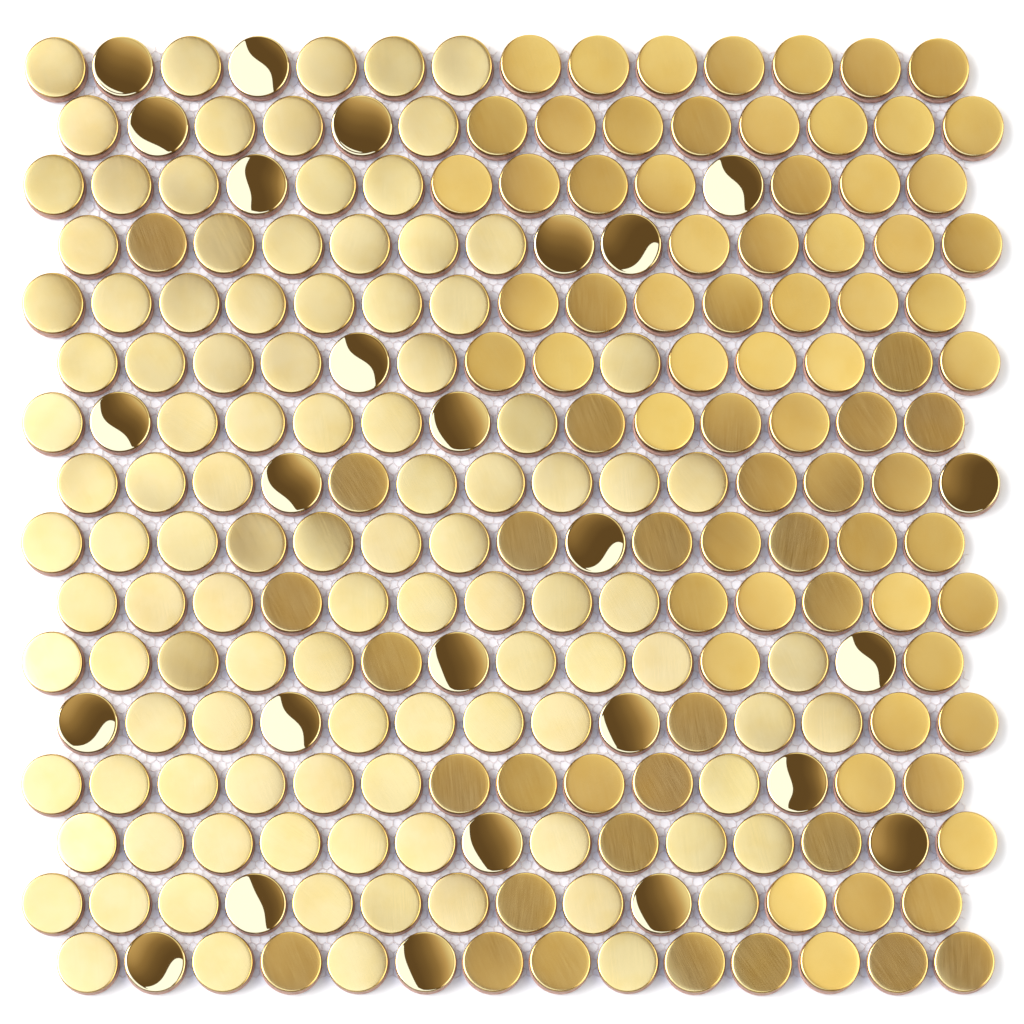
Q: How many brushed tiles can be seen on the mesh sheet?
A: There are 198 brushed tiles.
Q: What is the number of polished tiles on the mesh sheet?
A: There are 26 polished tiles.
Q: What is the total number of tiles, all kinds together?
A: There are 224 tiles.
